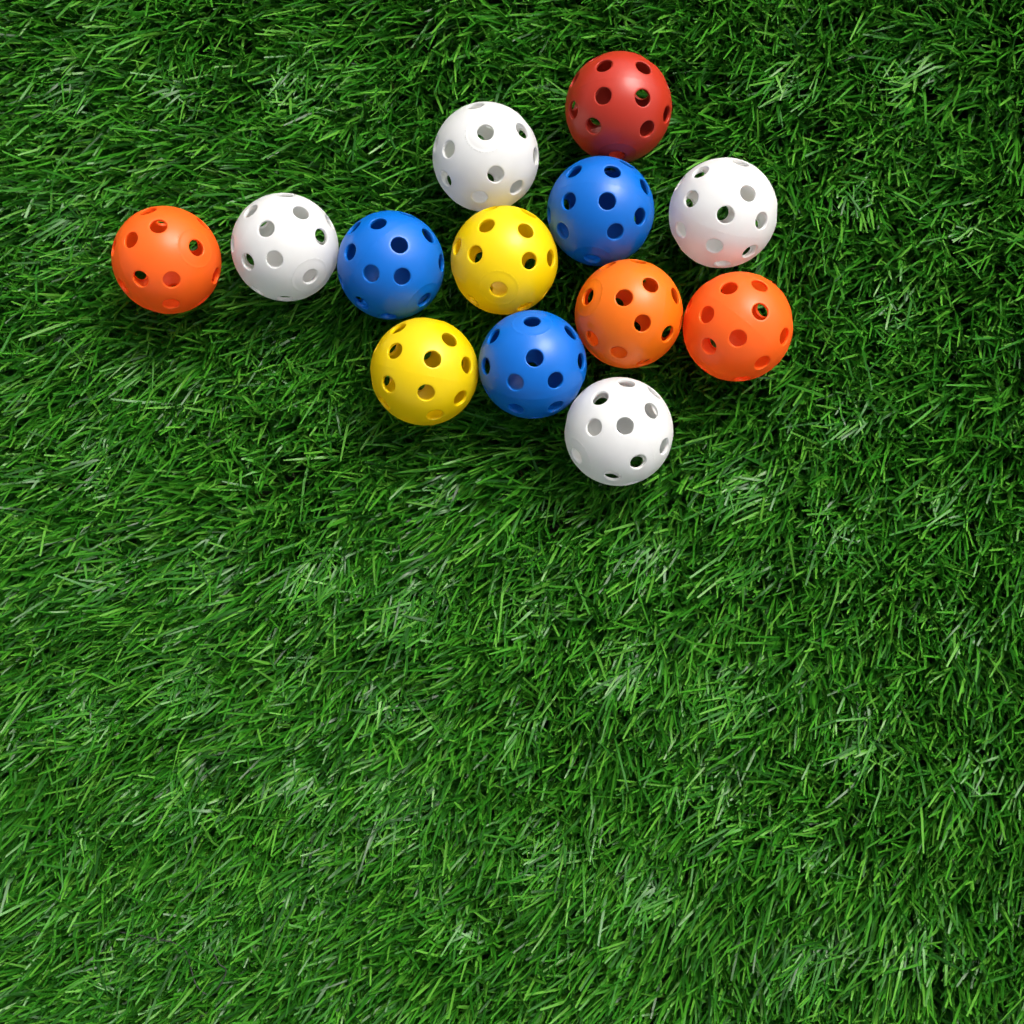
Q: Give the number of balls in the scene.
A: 13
